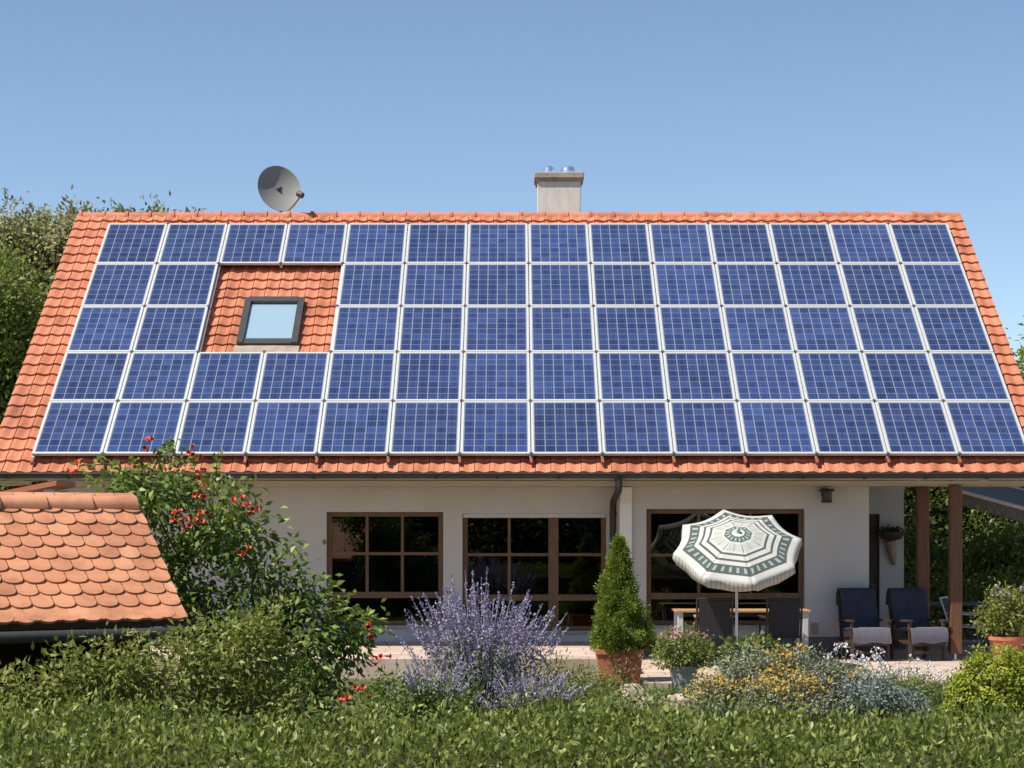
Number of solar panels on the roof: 66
